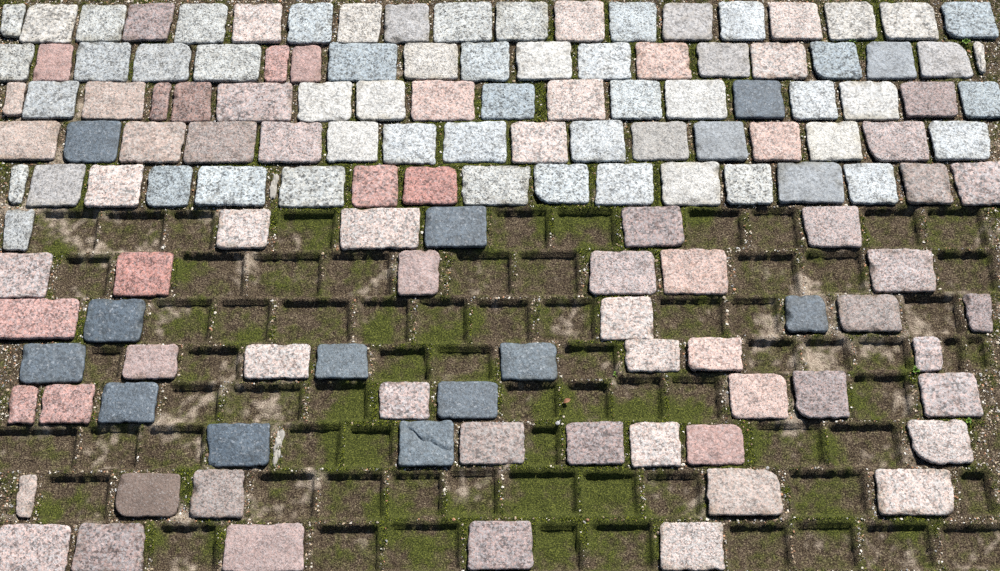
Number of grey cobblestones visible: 59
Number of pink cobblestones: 69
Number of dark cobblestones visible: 12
